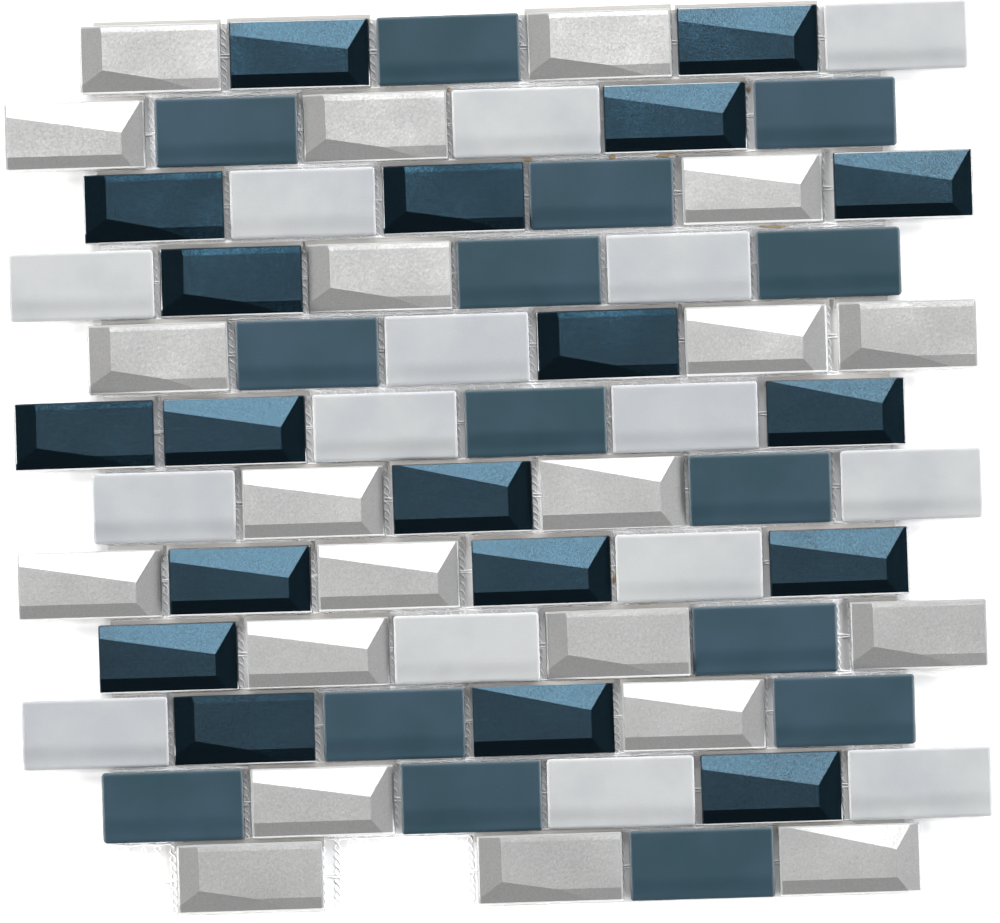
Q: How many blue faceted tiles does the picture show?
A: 19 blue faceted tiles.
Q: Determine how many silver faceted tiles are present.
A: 21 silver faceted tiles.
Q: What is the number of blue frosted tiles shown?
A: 15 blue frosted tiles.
